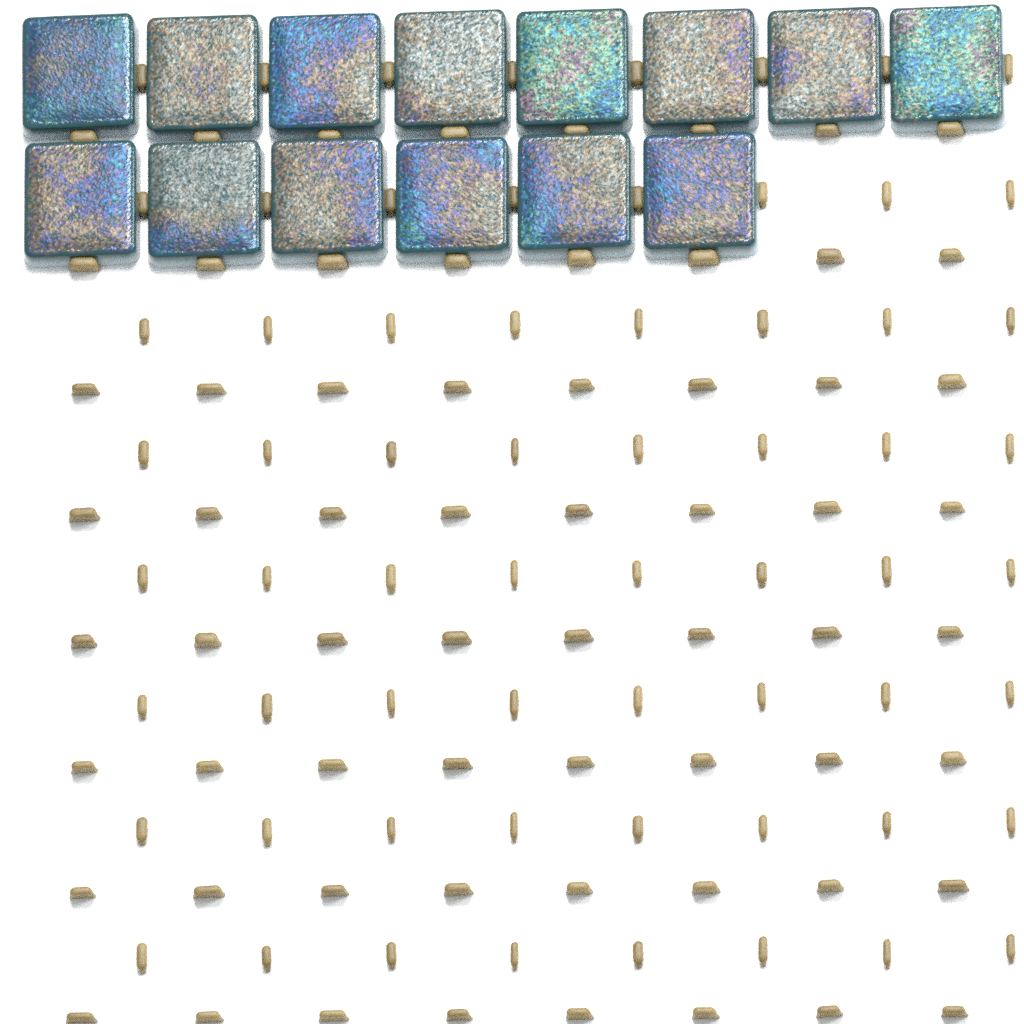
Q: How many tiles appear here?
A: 14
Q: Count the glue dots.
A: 128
